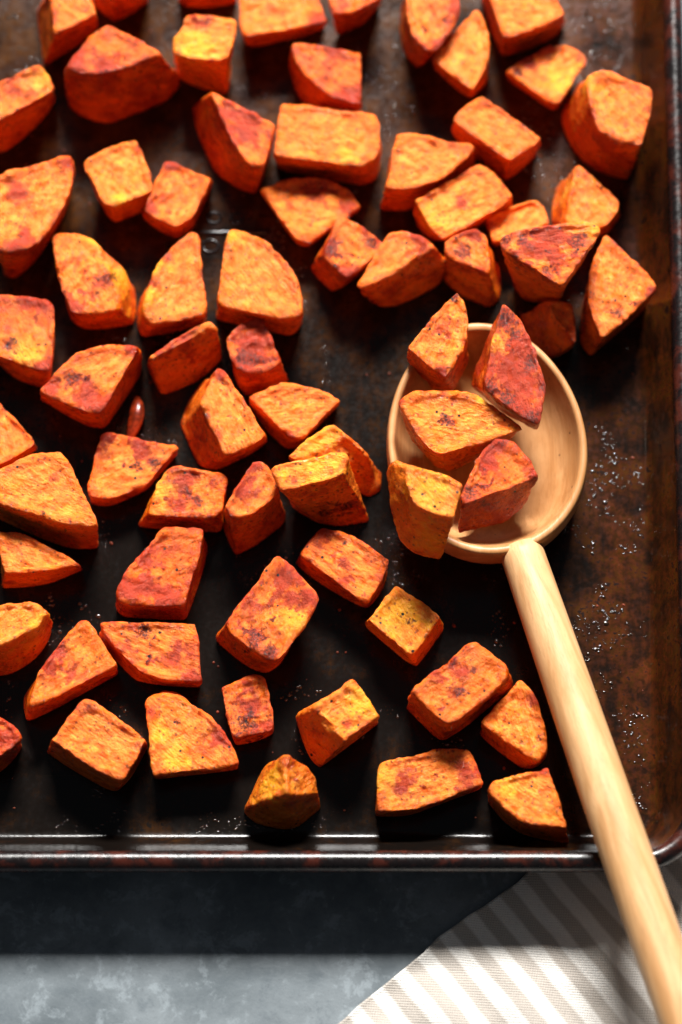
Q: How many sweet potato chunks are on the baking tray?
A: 70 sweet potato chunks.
